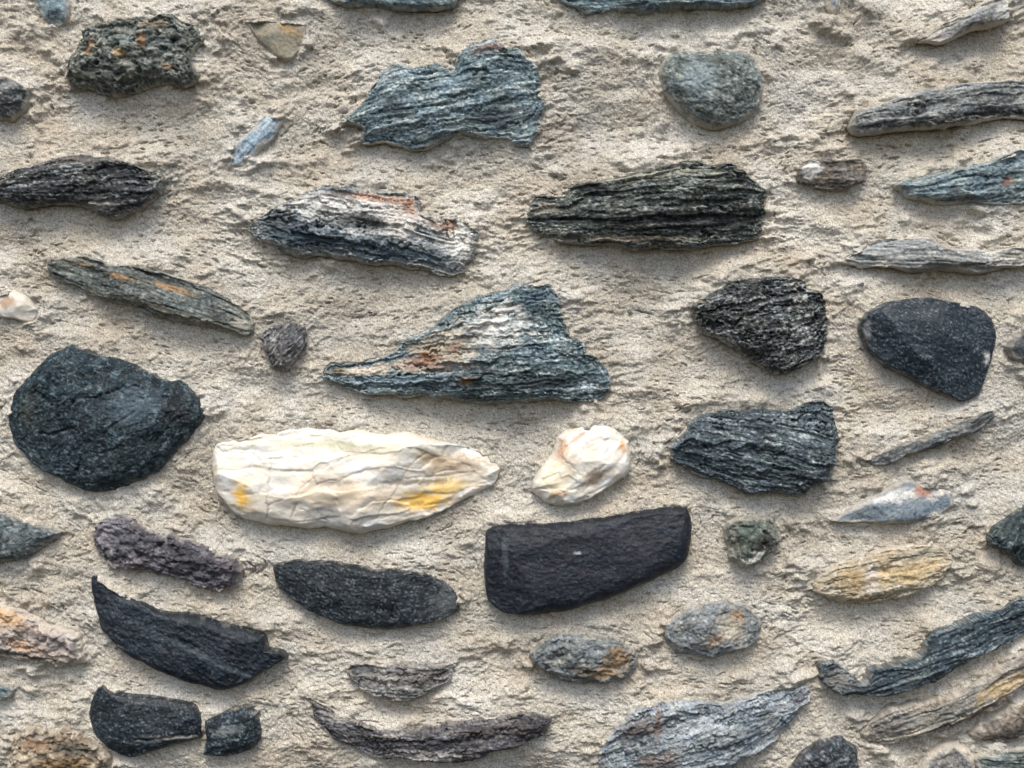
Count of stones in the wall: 55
